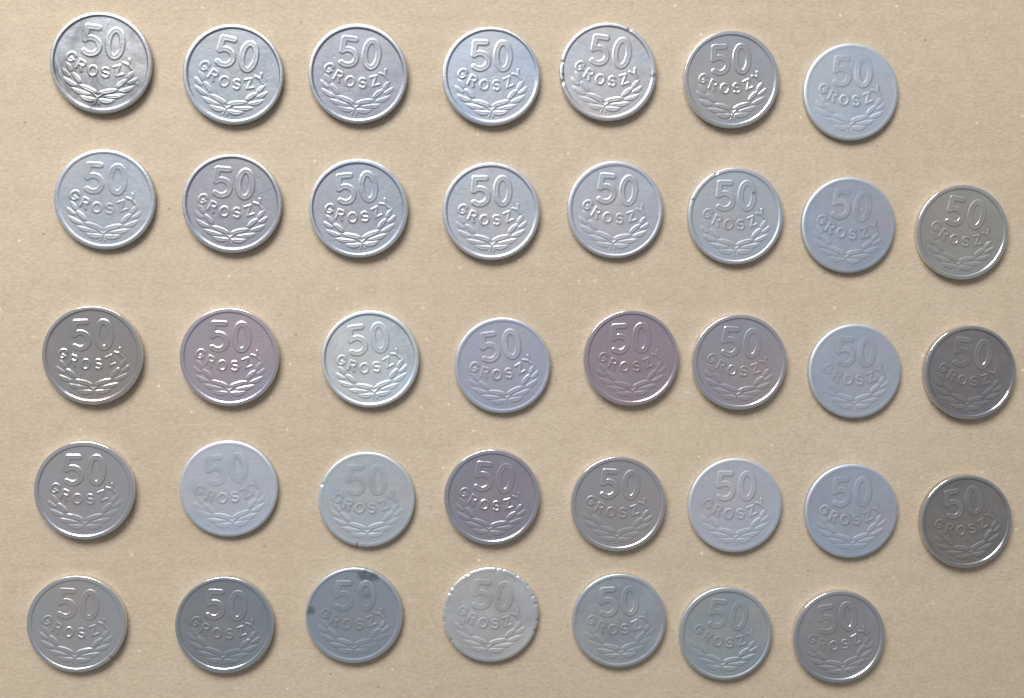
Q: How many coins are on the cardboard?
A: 38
